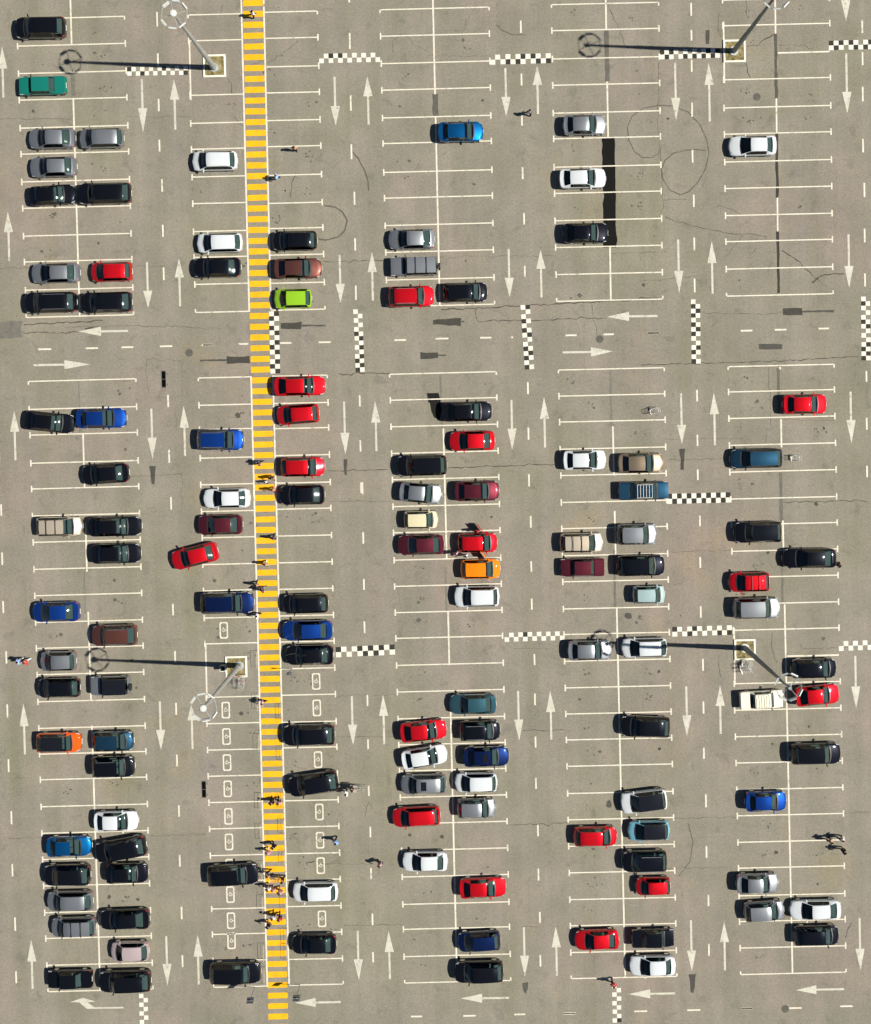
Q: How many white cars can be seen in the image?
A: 16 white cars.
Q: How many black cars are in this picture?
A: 42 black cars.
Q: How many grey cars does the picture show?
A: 19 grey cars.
